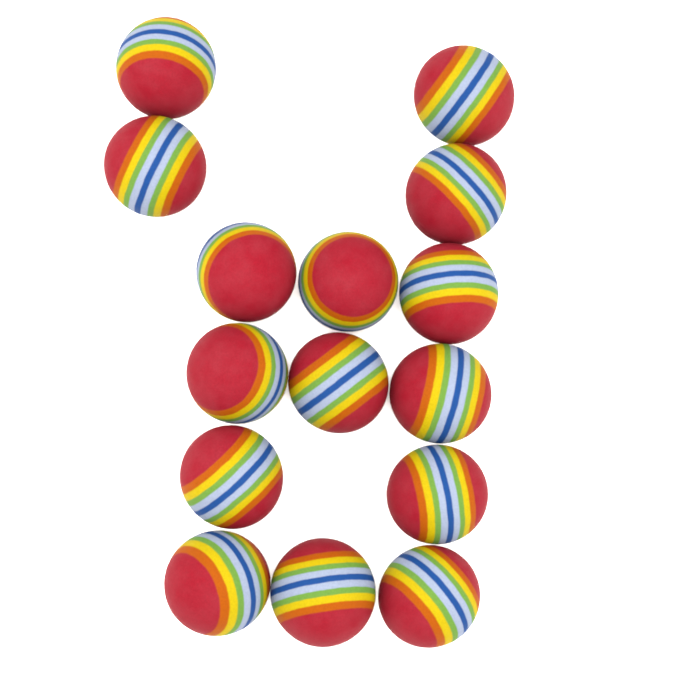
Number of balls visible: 15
